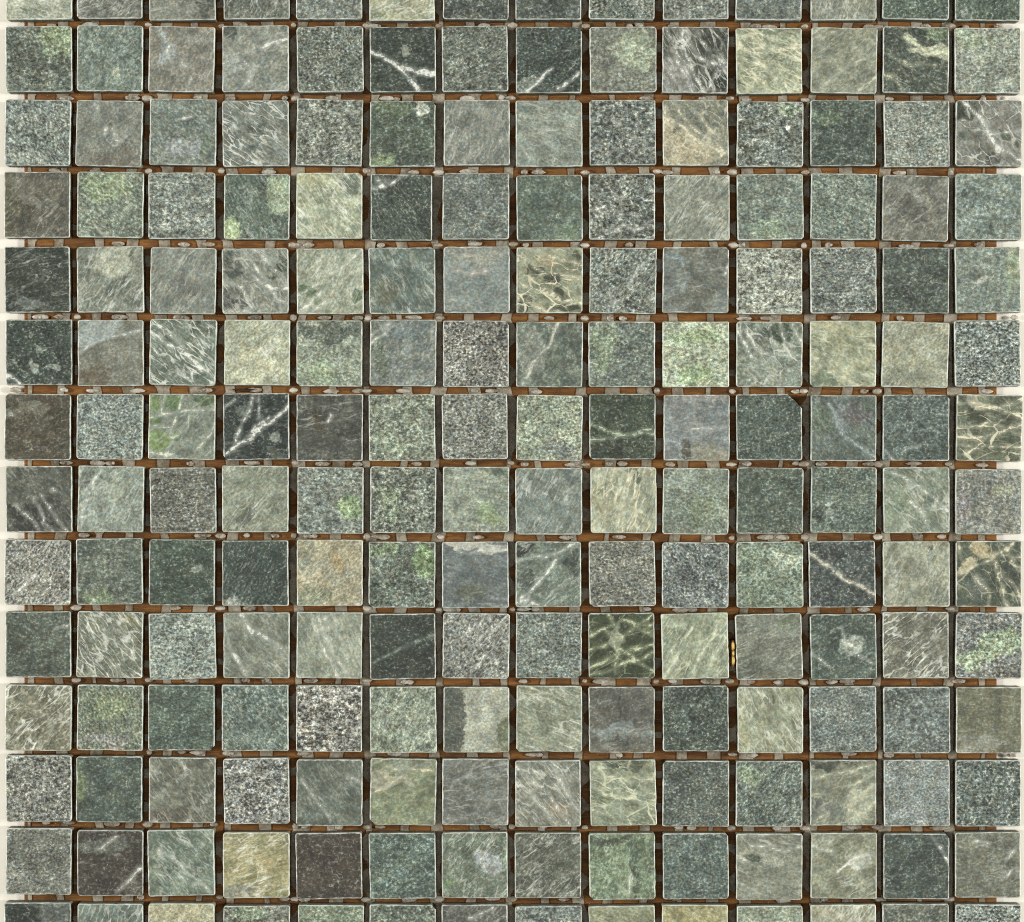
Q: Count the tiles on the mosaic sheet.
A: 196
